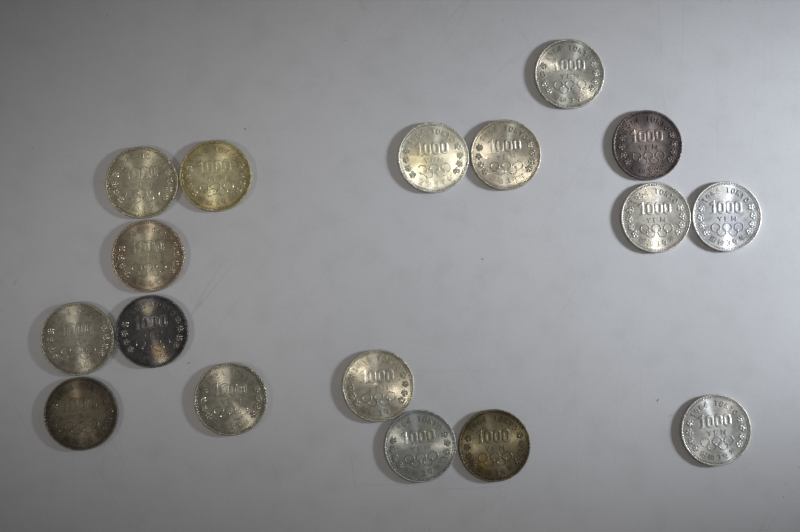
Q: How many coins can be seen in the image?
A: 17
